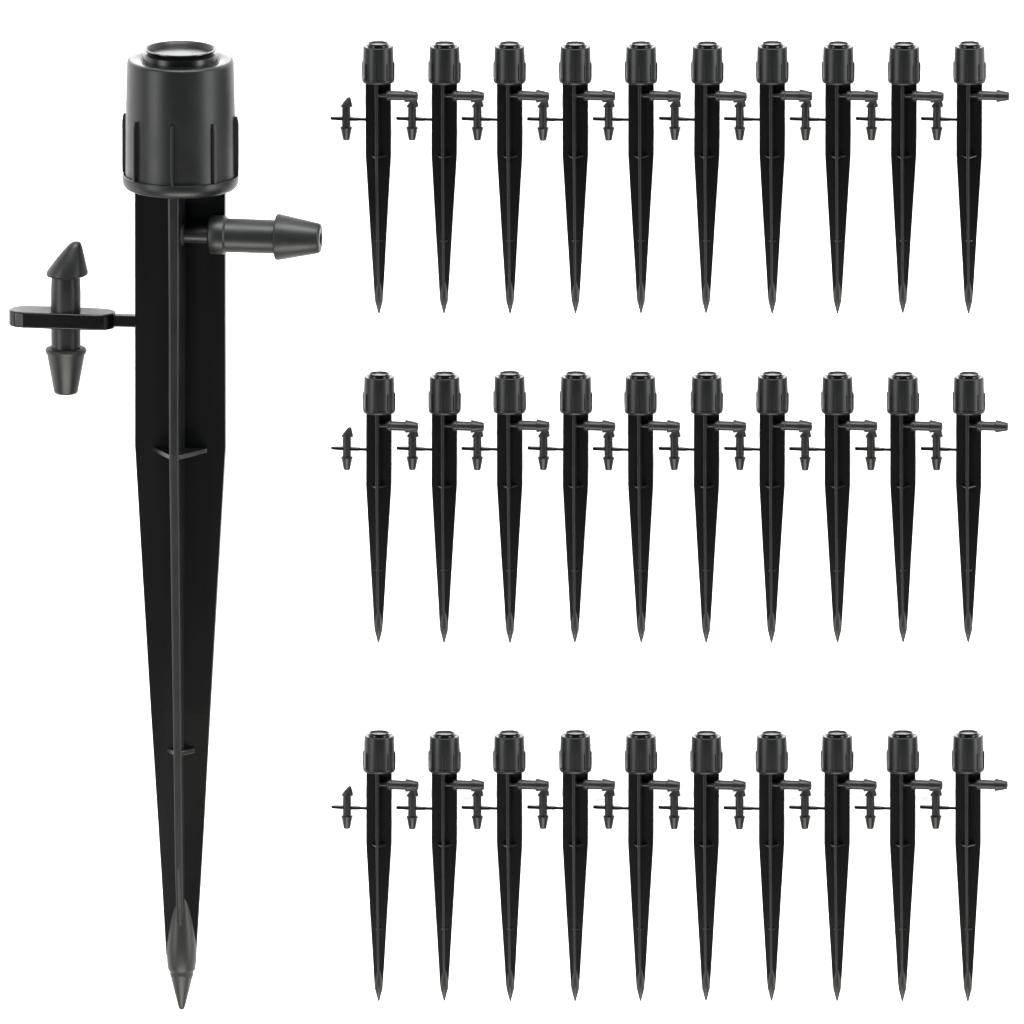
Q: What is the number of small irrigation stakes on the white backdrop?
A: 30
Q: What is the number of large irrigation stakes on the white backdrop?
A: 1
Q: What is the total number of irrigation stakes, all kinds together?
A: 31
